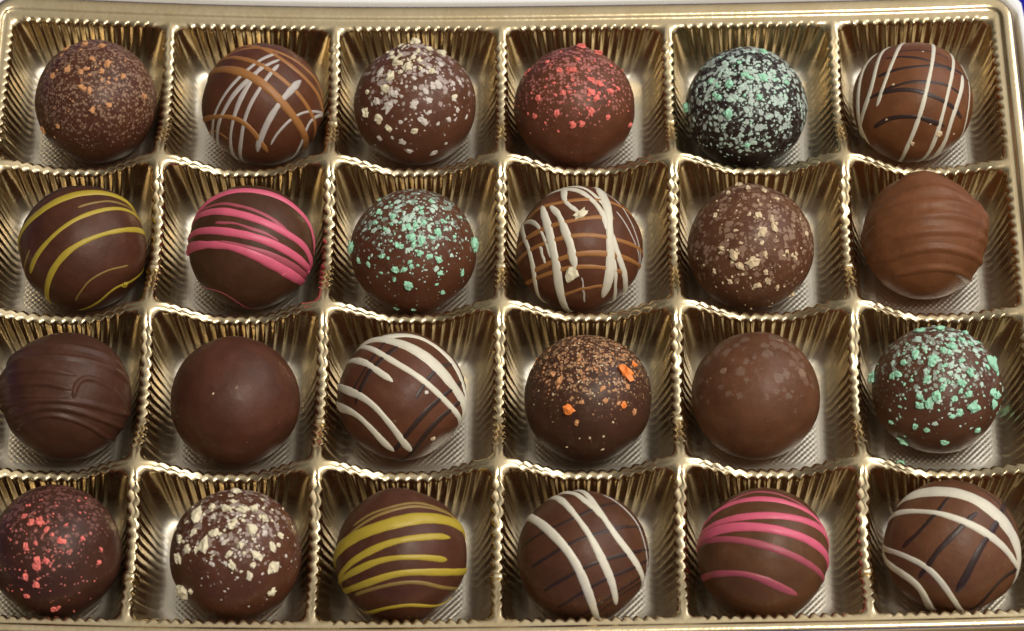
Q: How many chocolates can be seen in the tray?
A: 24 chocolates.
